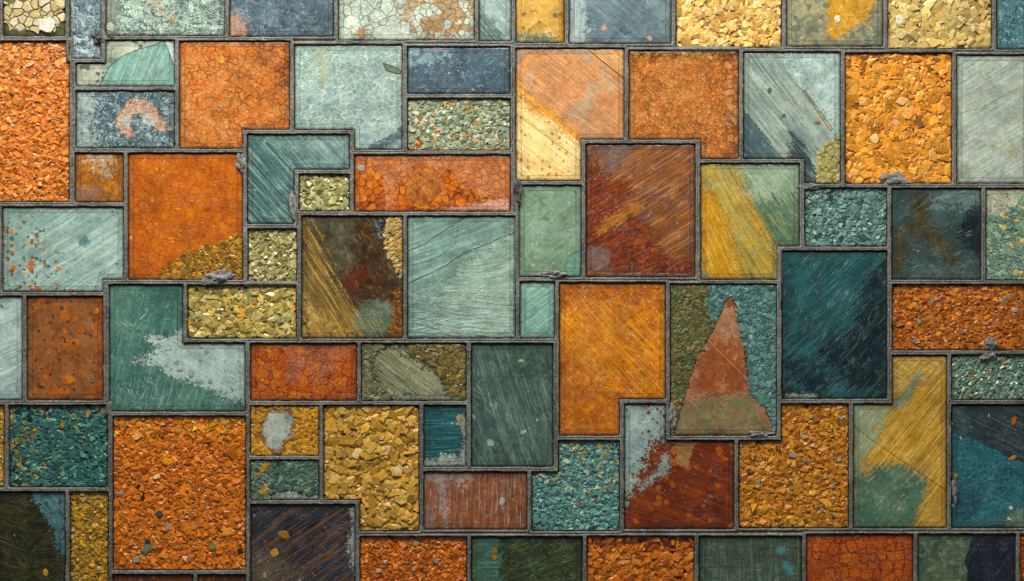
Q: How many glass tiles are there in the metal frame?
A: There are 77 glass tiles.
